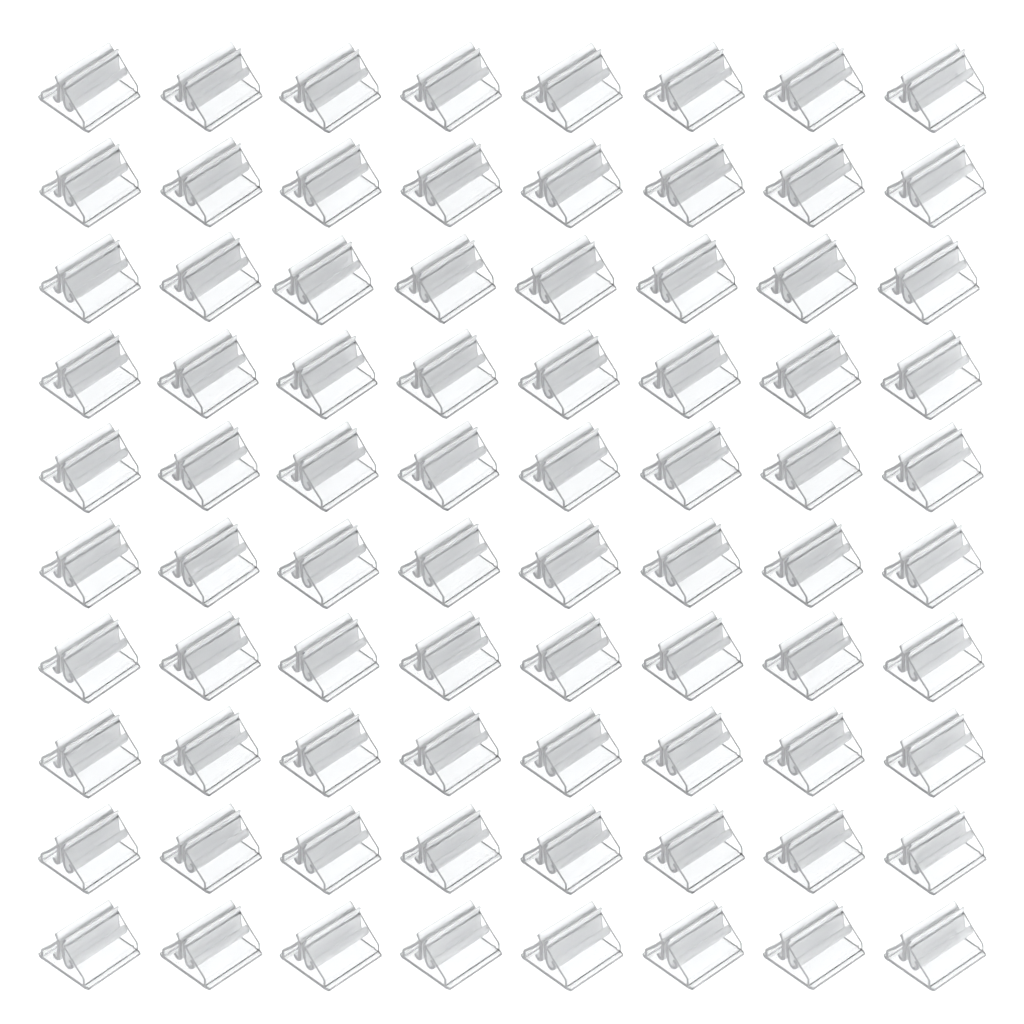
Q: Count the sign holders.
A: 80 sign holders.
